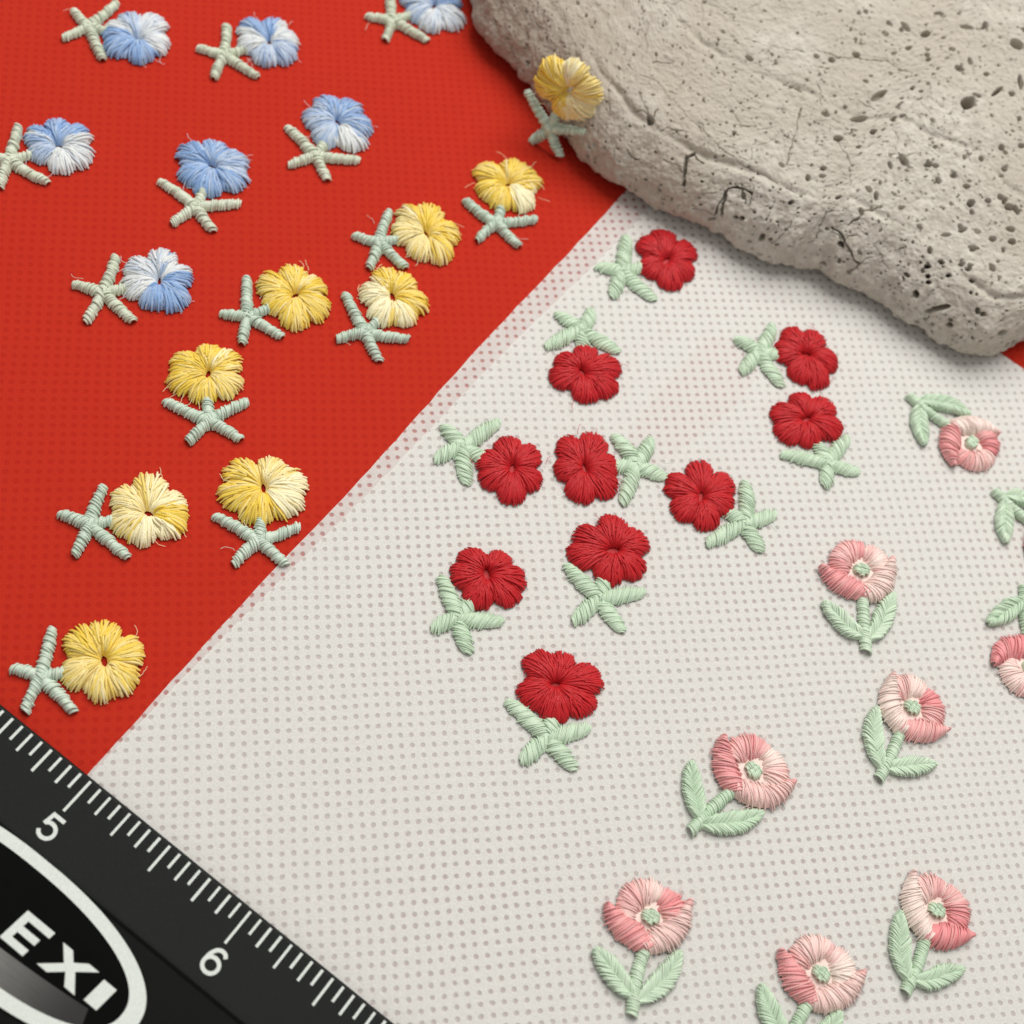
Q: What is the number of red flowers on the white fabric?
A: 10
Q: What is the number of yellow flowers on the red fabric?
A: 9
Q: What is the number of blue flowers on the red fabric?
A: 7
